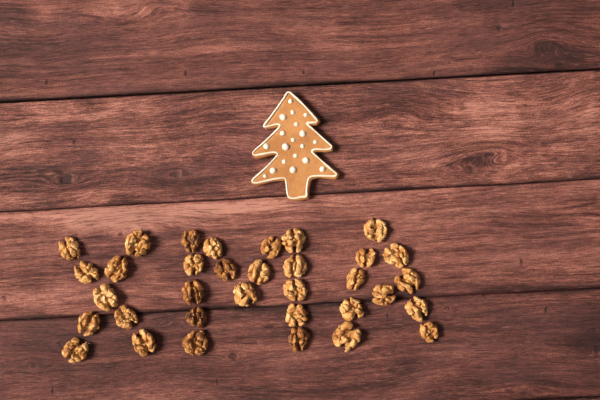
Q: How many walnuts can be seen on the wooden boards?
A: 34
